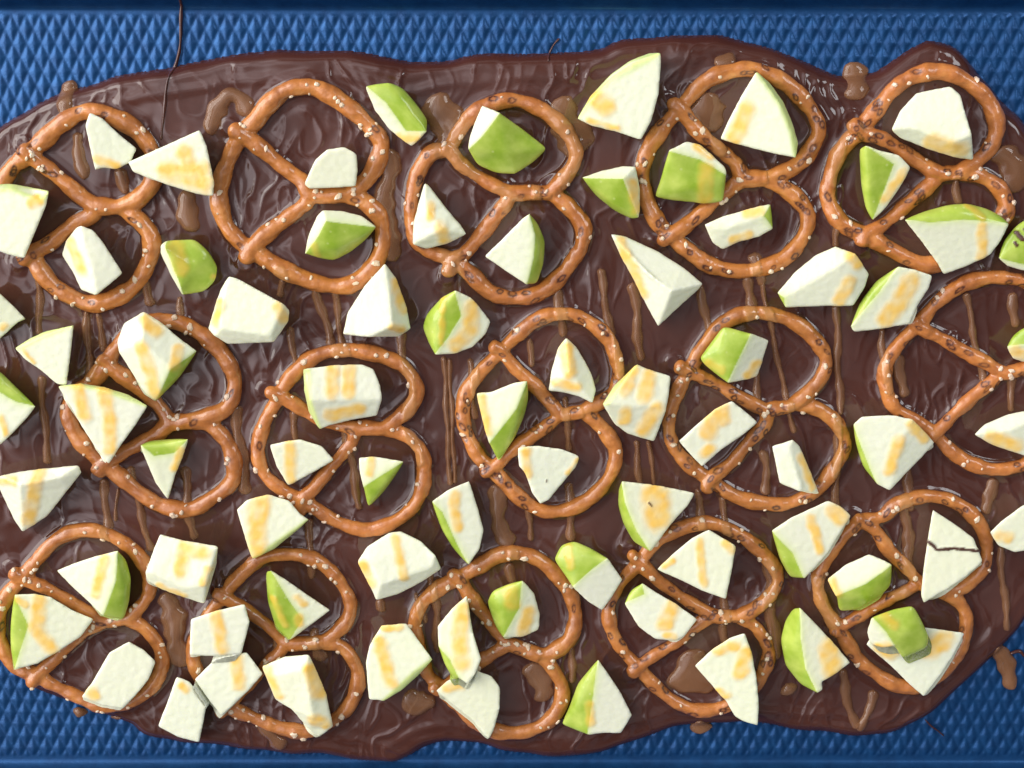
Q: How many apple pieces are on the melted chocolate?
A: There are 75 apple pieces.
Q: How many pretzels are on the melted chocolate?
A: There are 15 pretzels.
